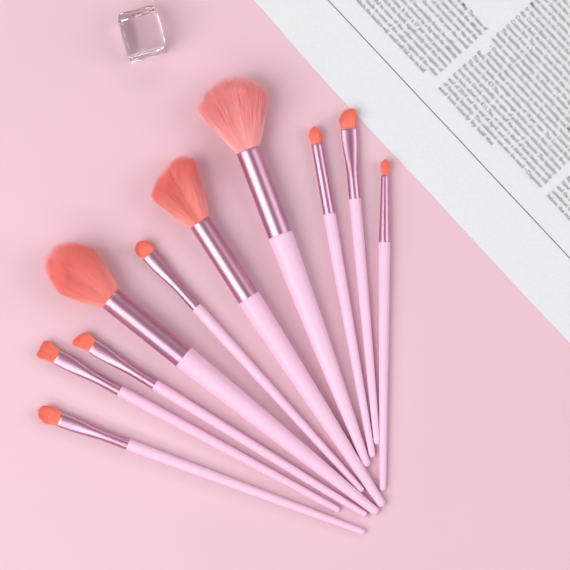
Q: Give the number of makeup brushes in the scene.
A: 10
